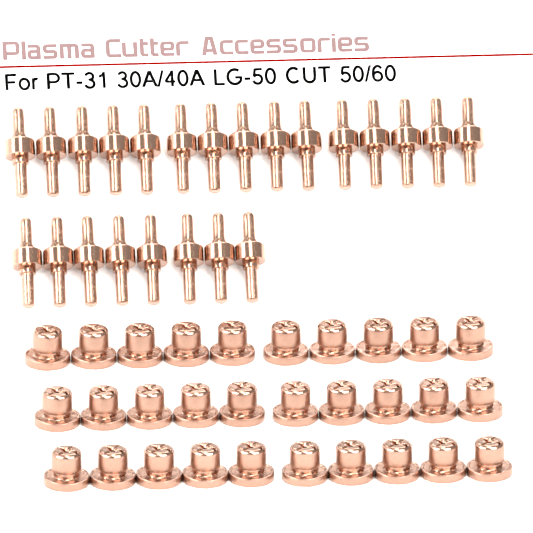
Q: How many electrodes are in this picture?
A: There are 23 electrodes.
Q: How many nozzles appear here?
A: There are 30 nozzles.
